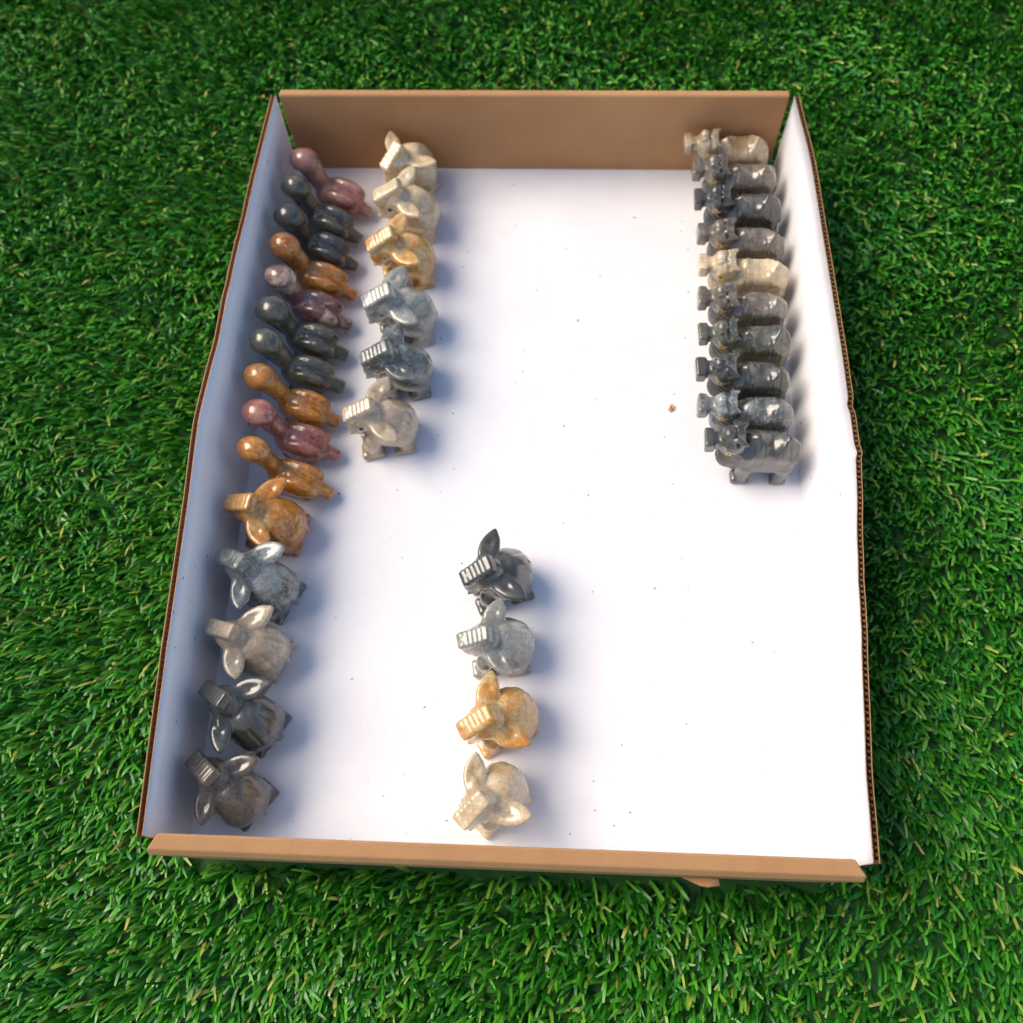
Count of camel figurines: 10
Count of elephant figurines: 15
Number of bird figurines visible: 10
